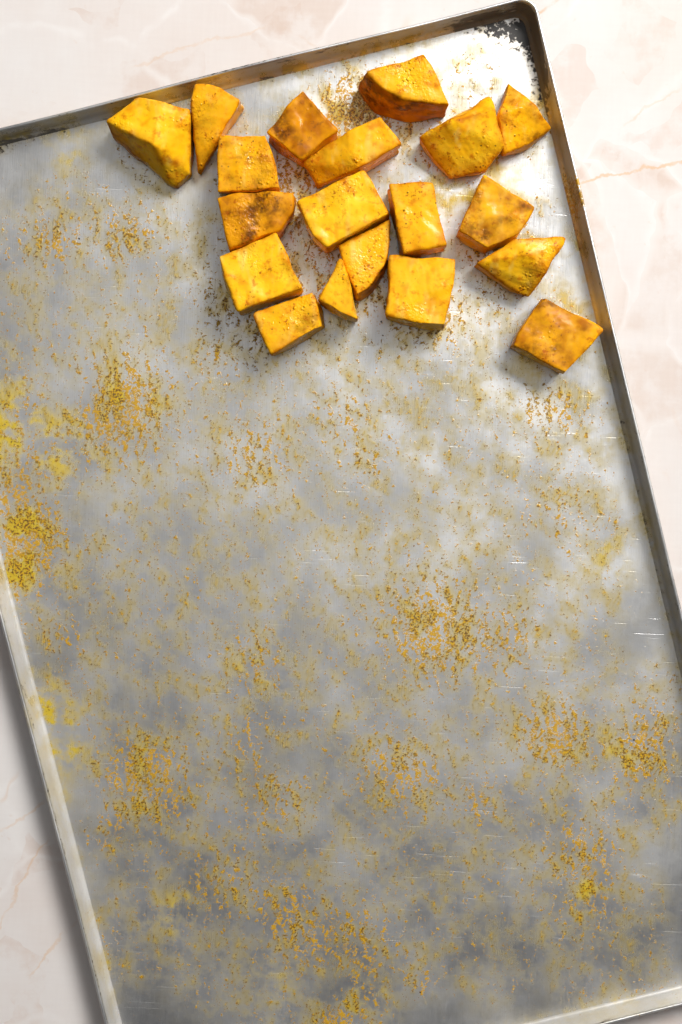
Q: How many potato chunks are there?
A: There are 19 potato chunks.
